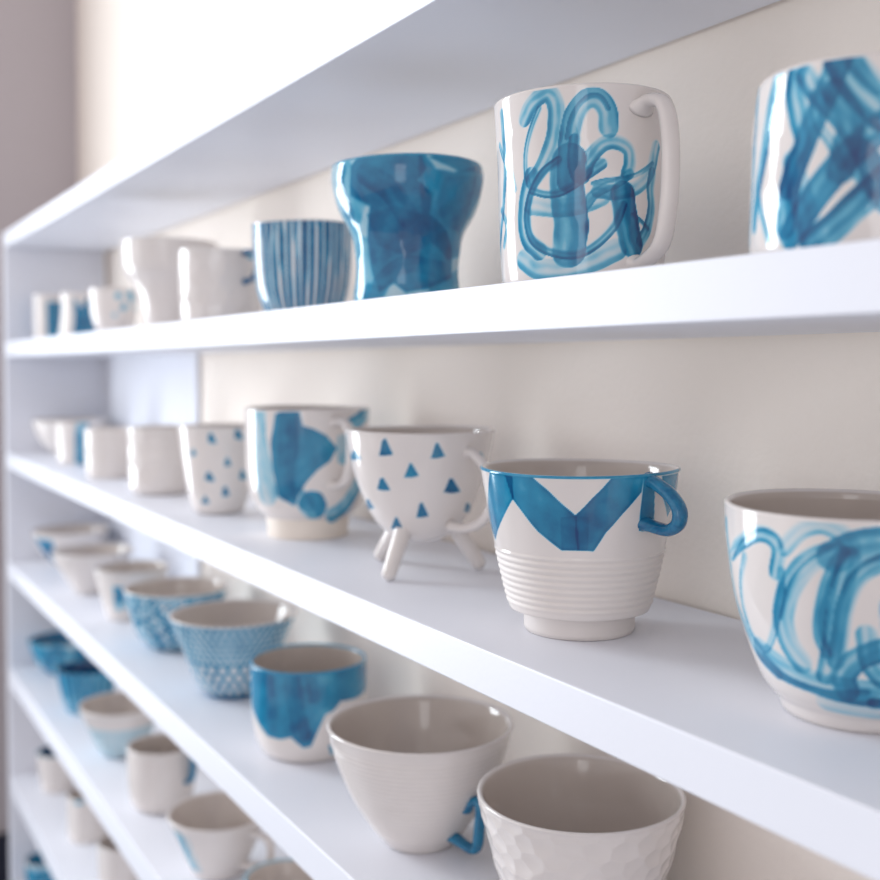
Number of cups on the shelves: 36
